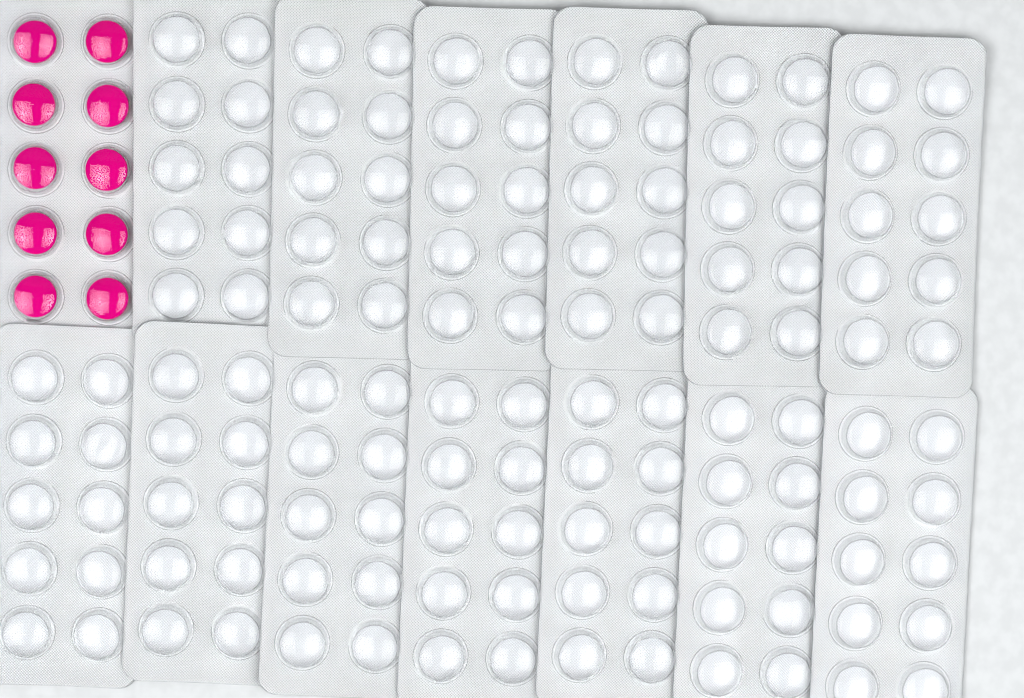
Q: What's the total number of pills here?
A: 10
